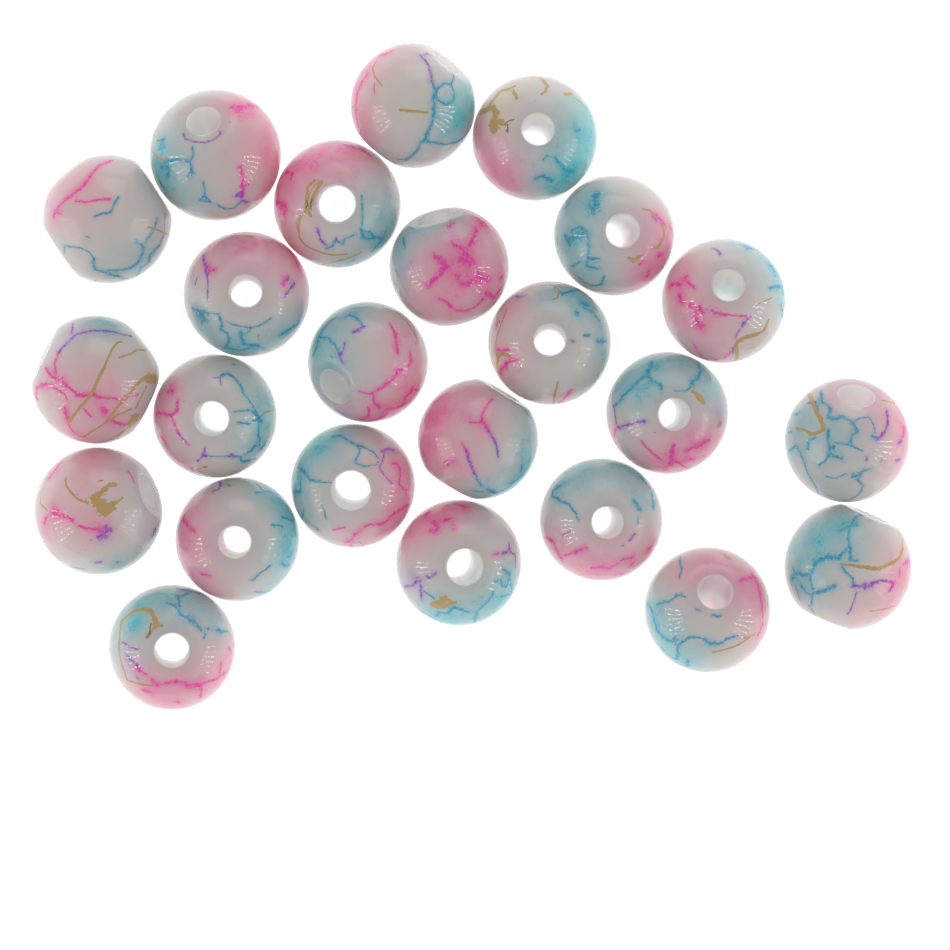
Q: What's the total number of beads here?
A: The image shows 24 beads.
